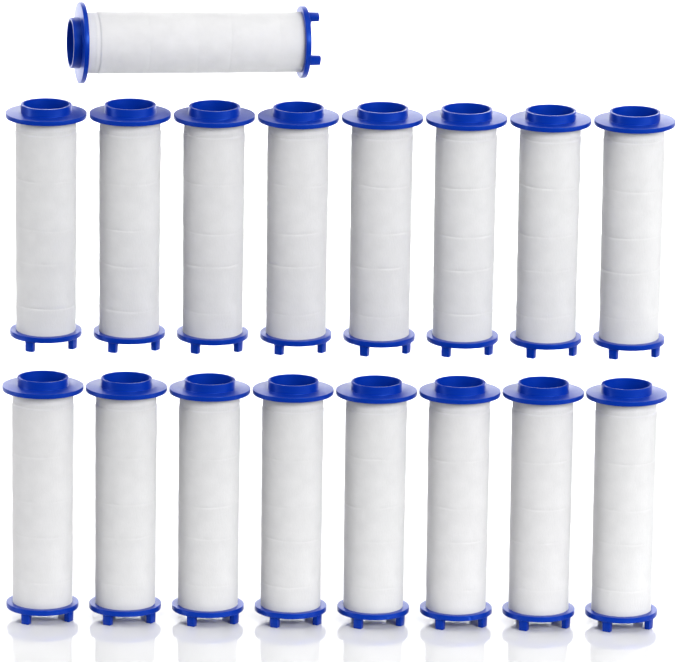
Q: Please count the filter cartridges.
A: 17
